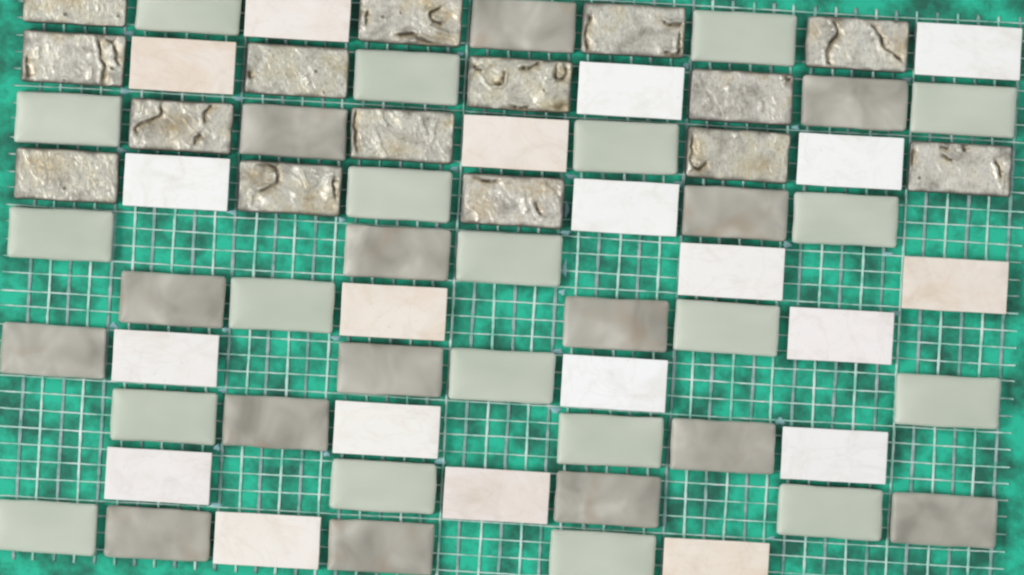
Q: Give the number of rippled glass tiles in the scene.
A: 15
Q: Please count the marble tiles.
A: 20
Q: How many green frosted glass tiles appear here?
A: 20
